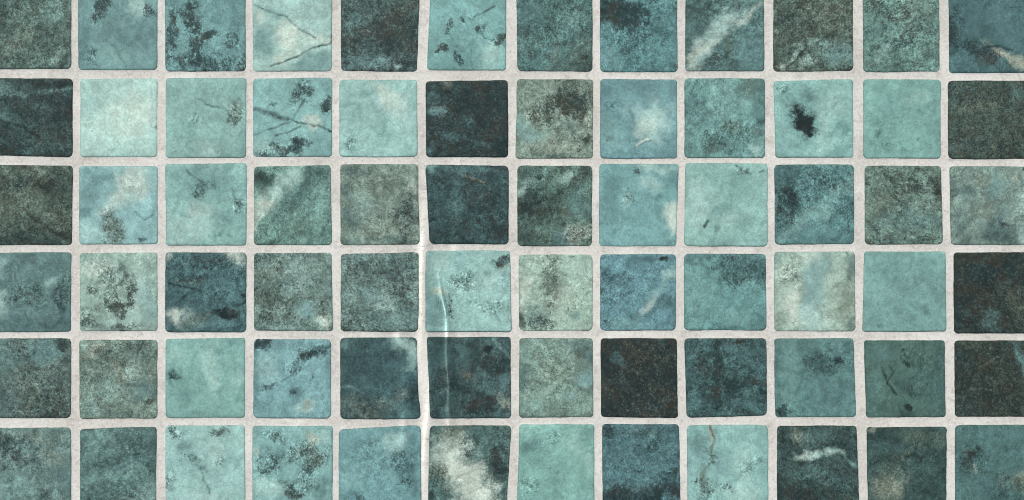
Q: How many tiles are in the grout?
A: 72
